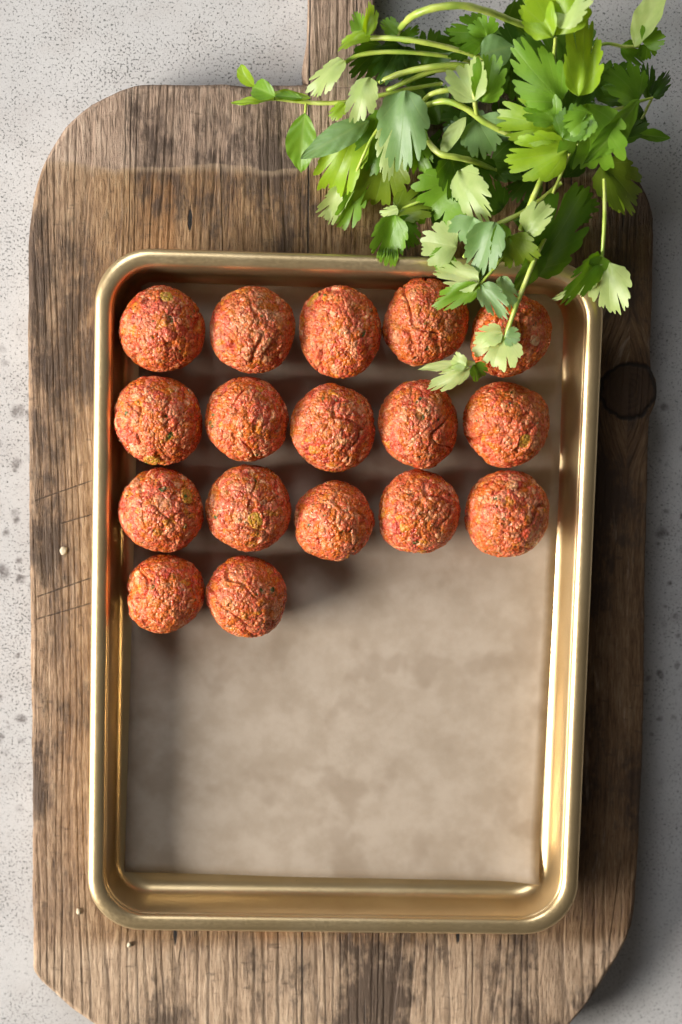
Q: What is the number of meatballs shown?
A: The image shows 17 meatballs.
